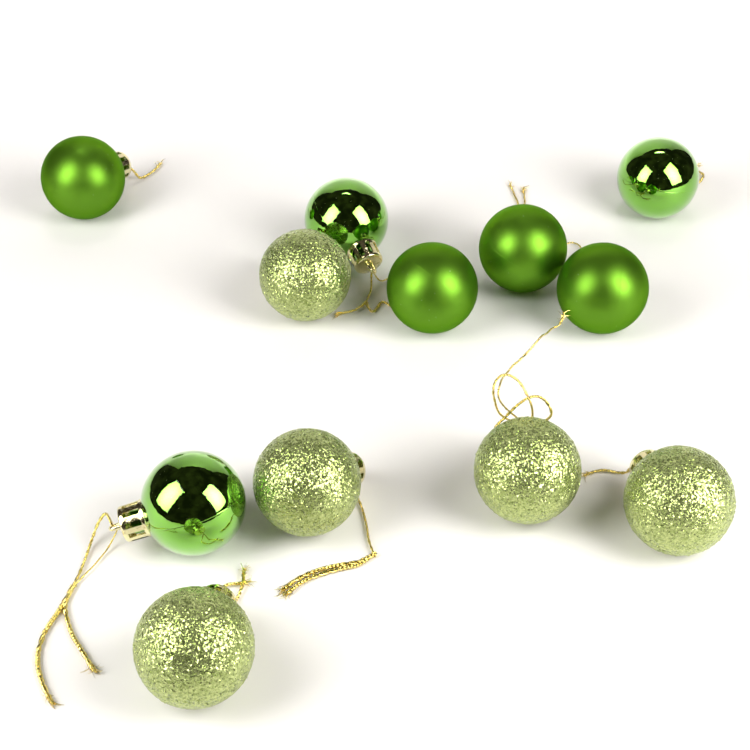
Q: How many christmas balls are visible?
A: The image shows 12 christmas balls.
